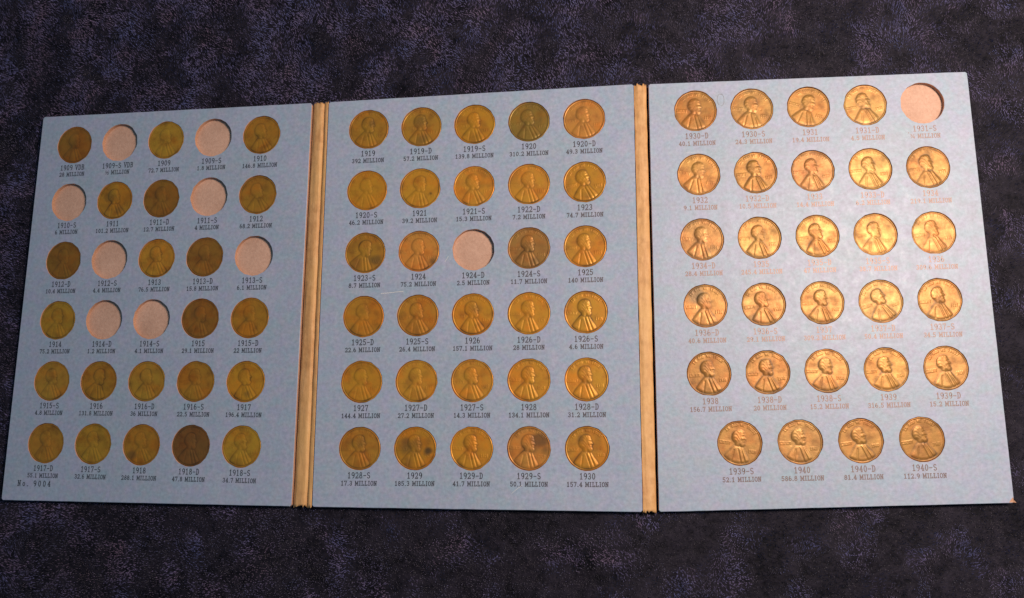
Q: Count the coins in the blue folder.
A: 79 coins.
